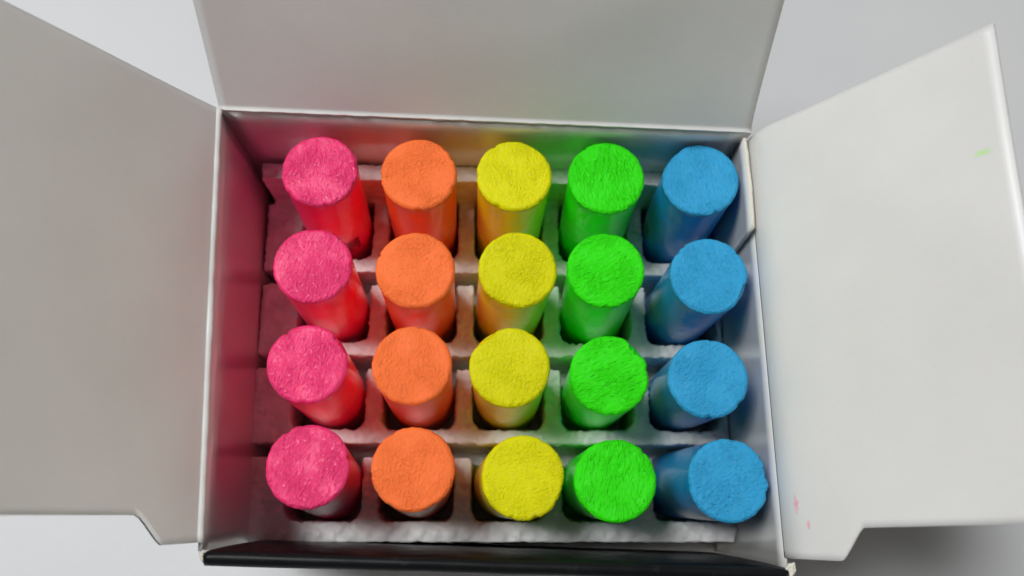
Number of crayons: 20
